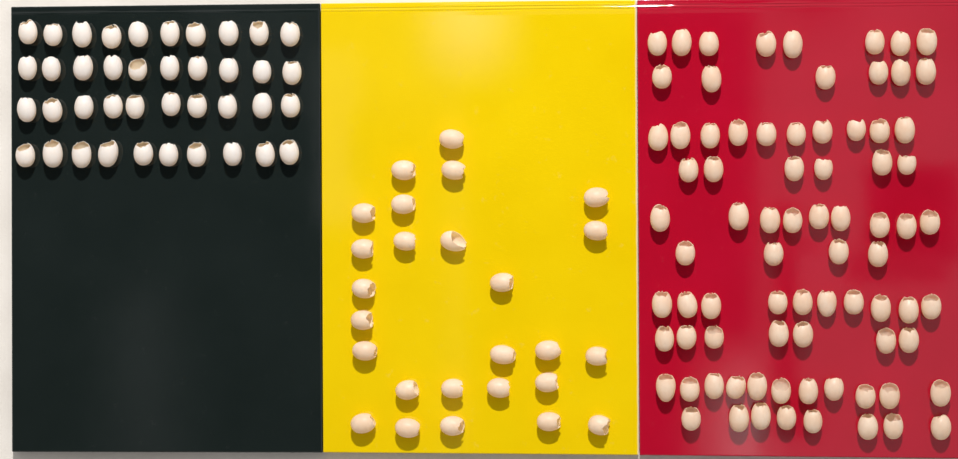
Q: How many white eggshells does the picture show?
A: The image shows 40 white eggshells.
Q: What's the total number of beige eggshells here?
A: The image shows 105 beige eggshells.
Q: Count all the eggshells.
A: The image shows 145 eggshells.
